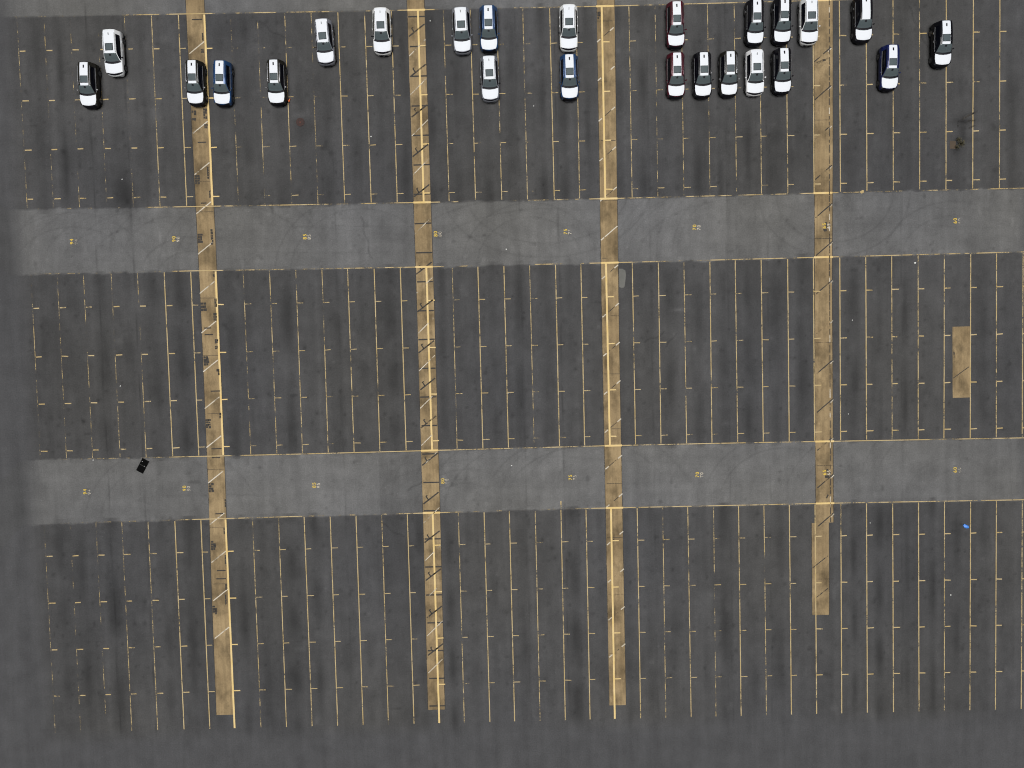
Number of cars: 24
